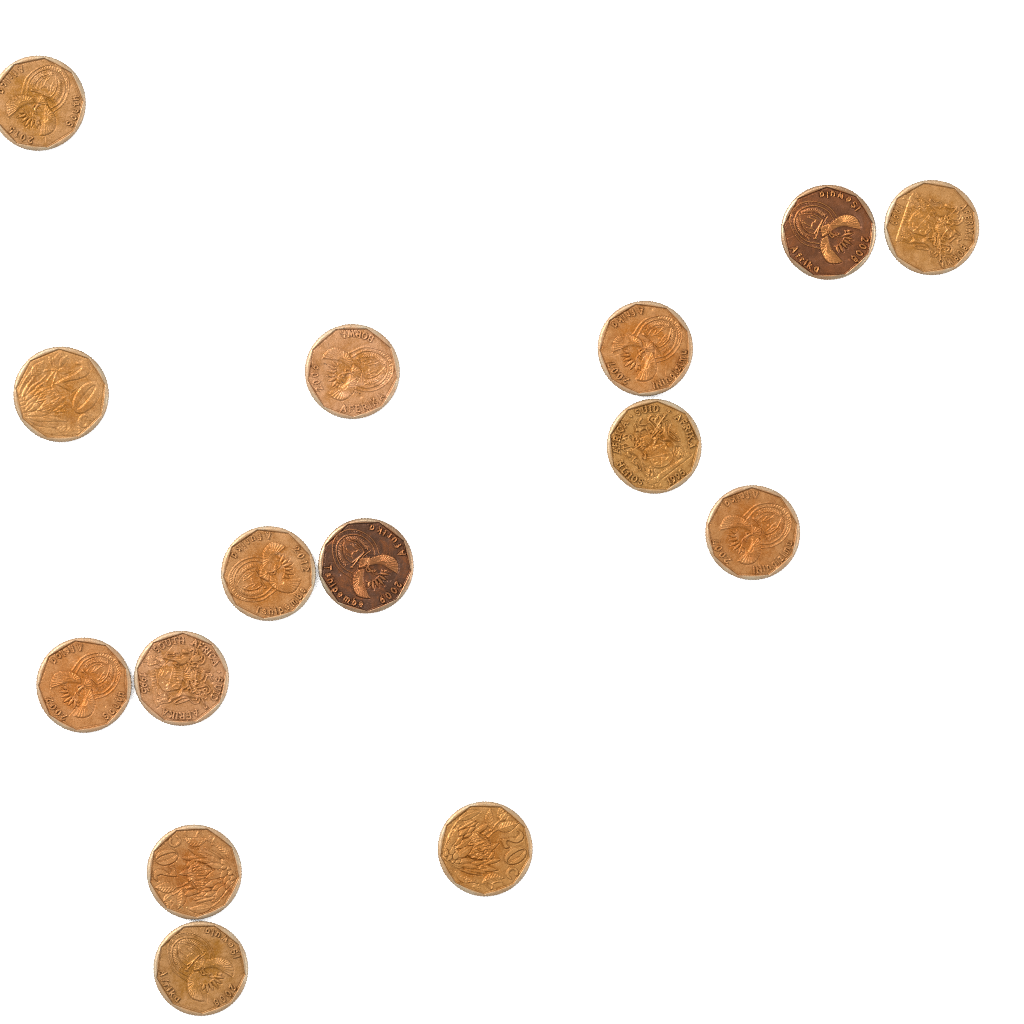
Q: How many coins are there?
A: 15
